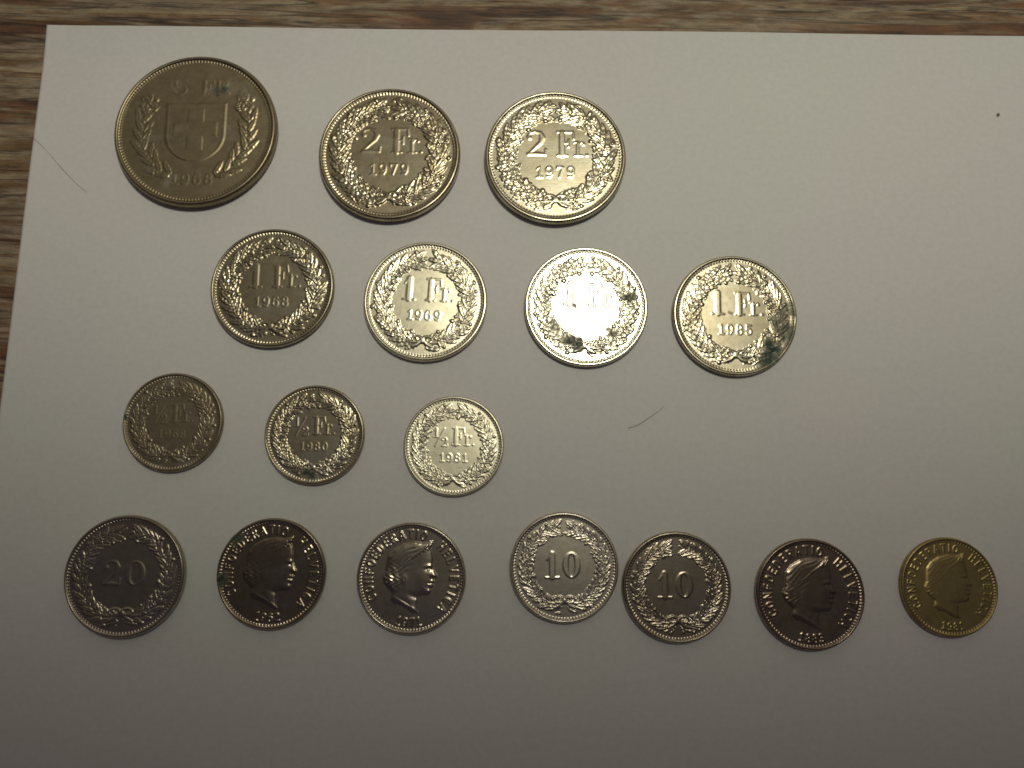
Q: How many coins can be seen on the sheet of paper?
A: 17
